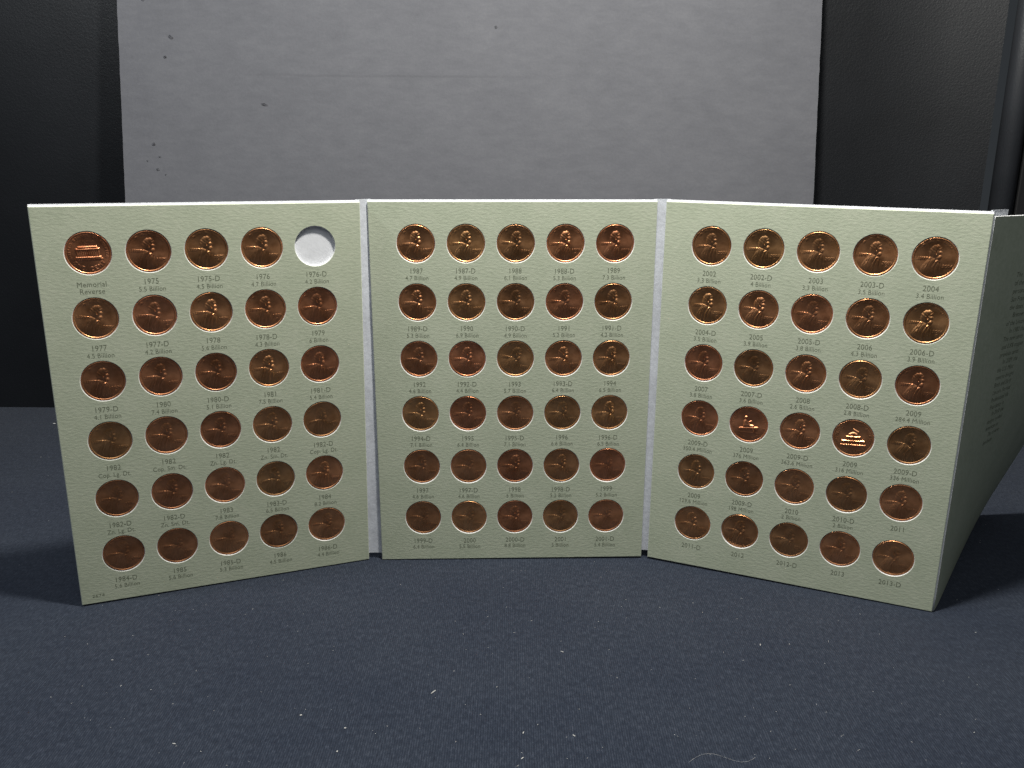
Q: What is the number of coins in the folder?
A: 89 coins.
